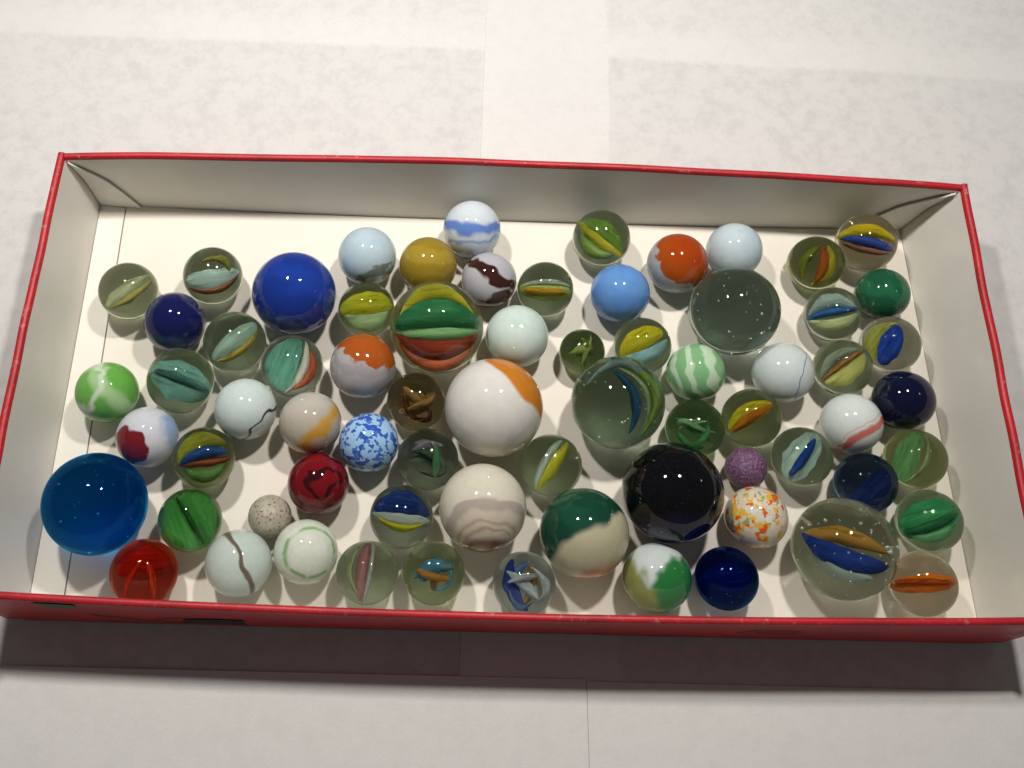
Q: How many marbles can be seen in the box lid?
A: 70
